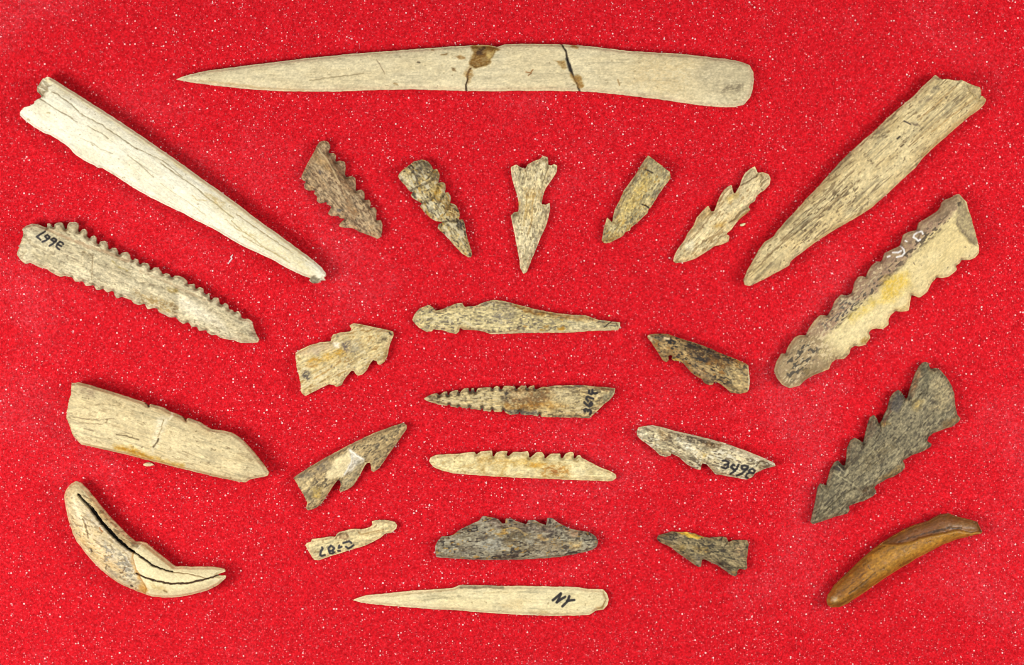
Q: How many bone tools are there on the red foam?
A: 23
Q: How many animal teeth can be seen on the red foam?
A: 2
